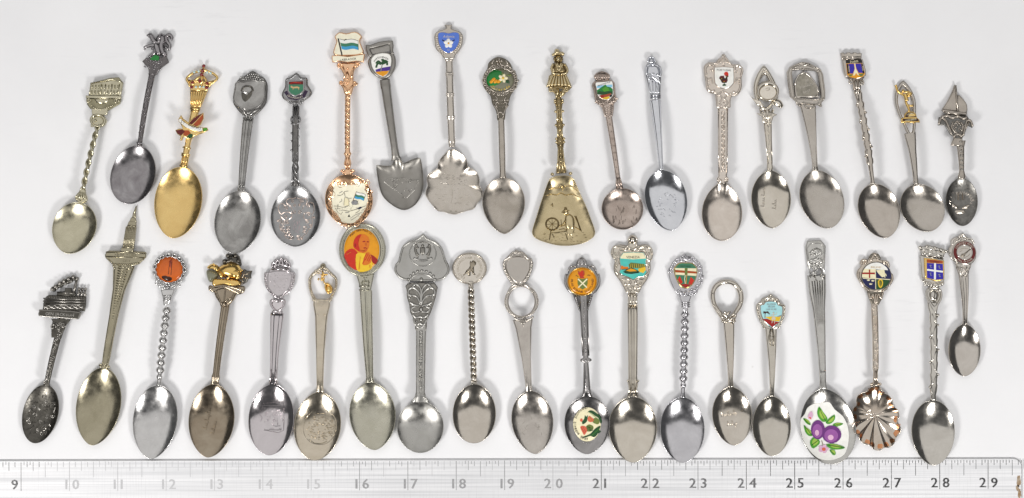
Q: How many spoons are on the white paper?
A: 37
